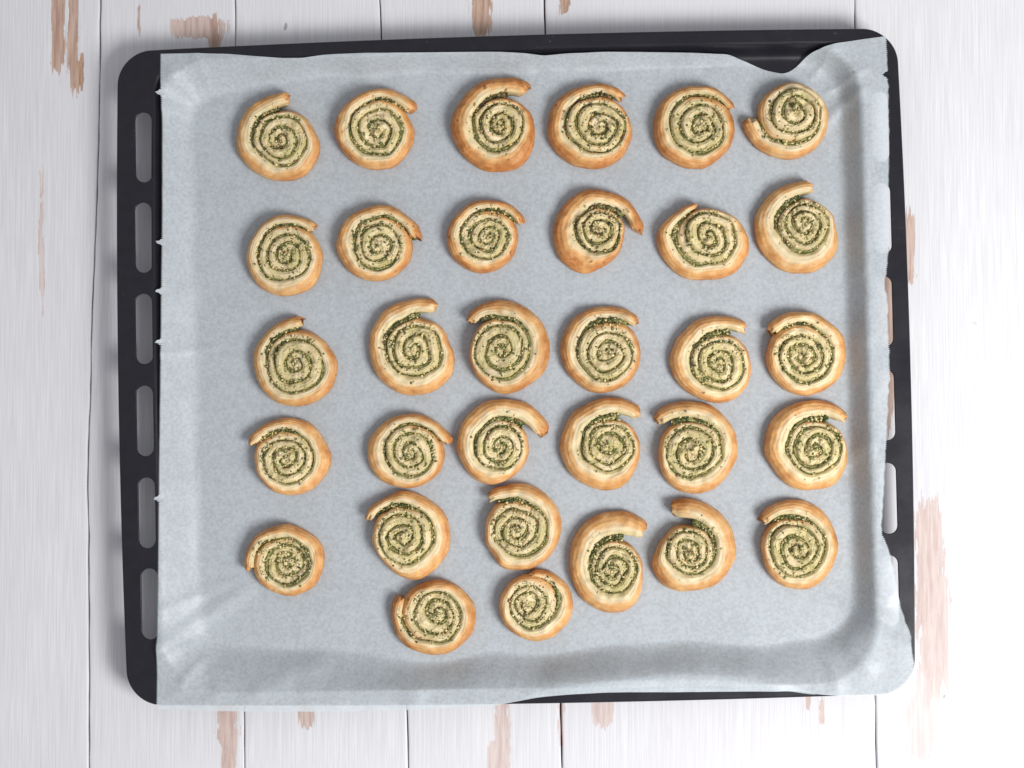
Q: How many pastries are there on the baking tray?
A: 32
